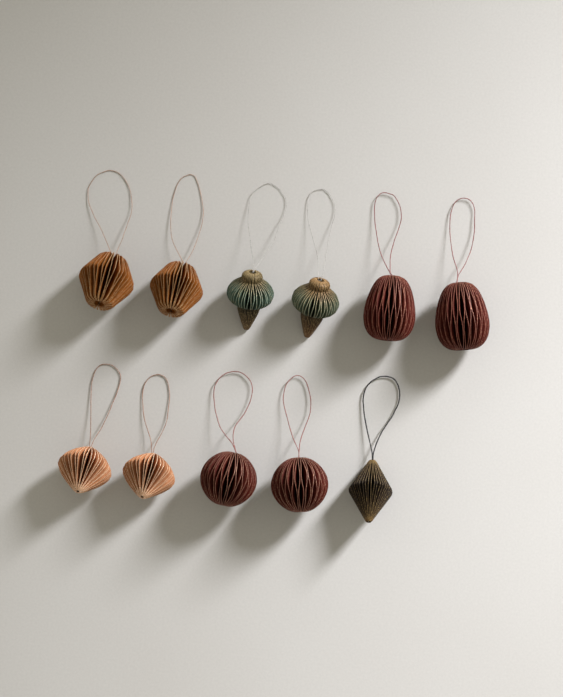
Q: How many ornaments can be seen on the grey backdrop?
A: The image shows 11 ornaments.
